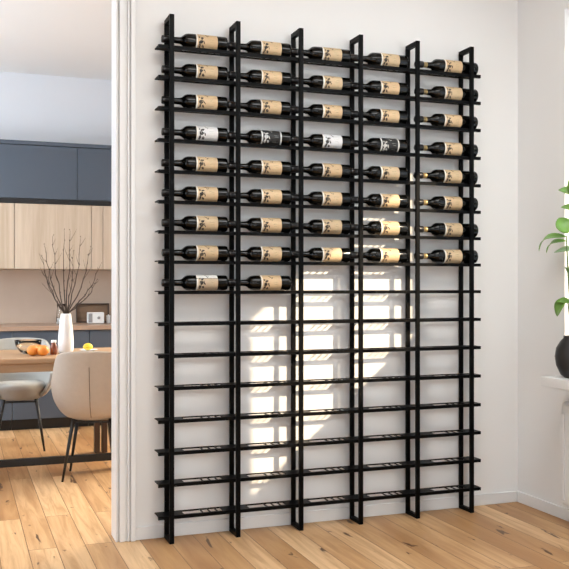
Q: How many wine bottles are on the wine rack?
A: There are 42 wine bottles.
